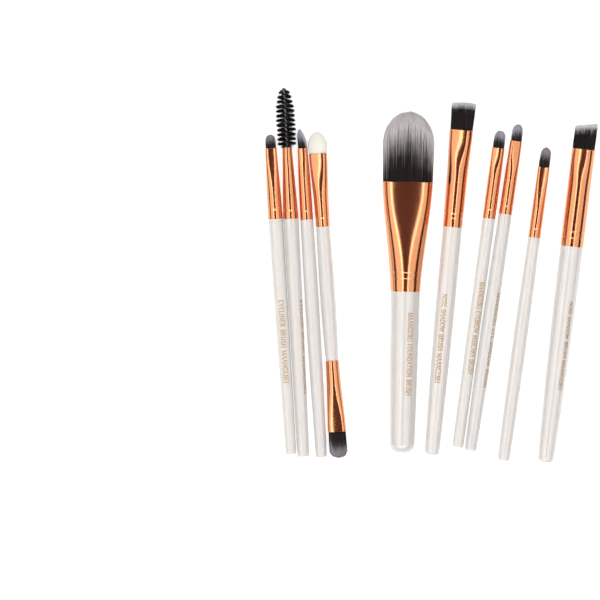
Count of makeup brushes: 10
